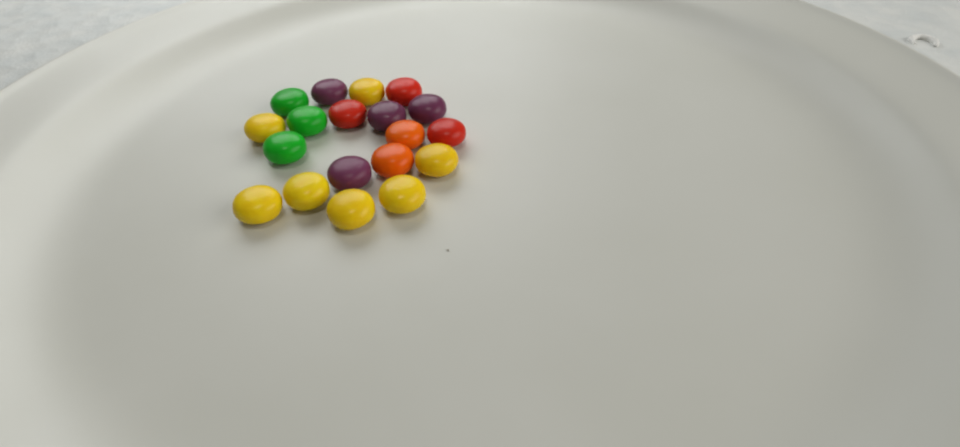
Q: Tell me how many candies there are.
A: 19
